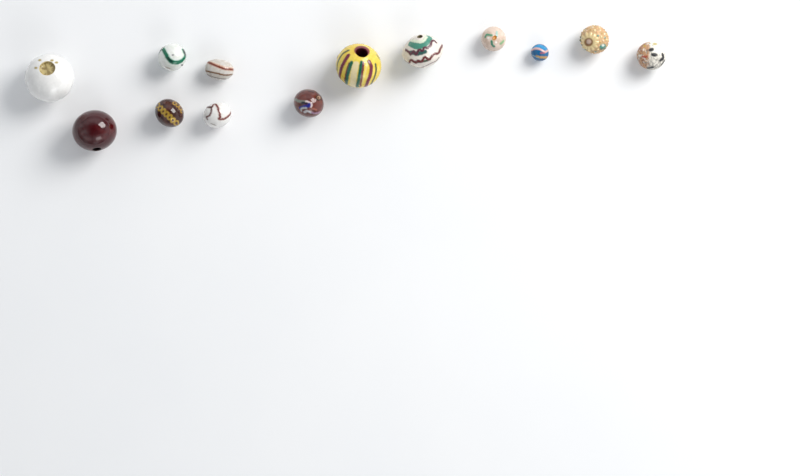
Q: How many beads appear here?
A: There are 13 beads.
